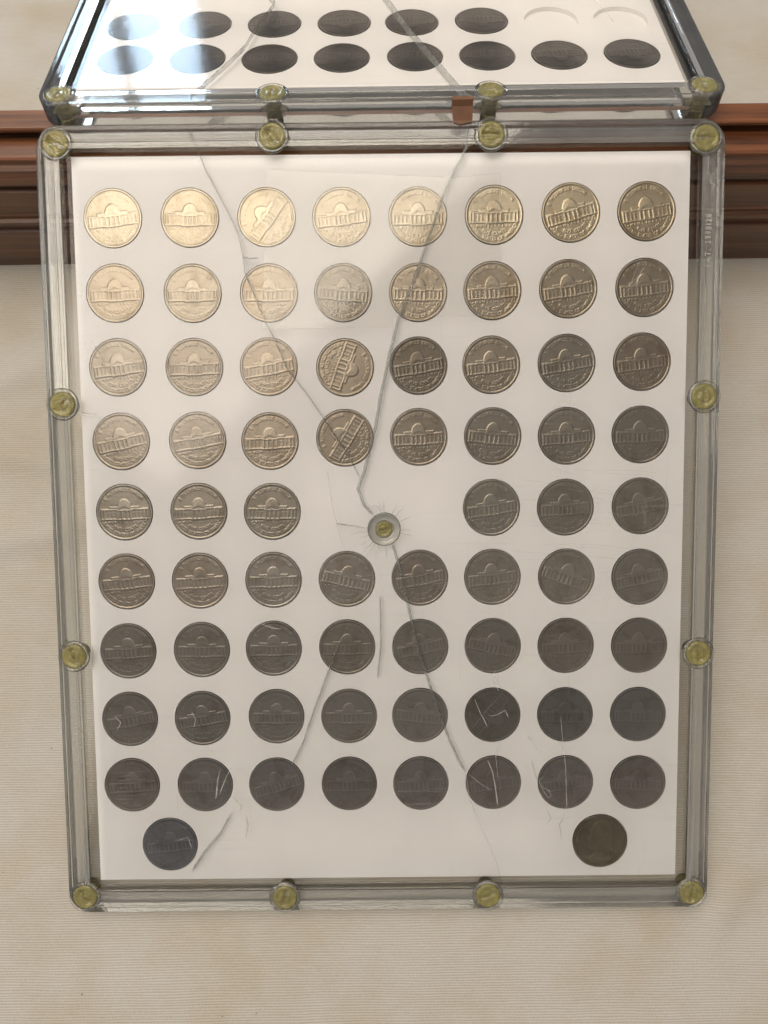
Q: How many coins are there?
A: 86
